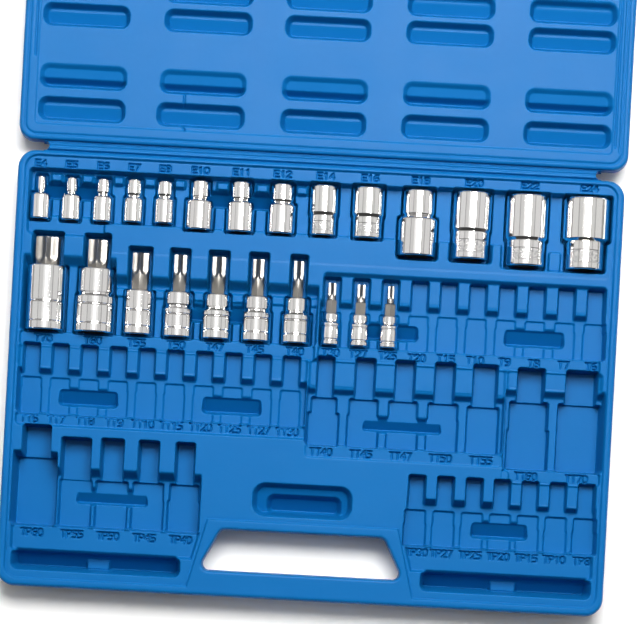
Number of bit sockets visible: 10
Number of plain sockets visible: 14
